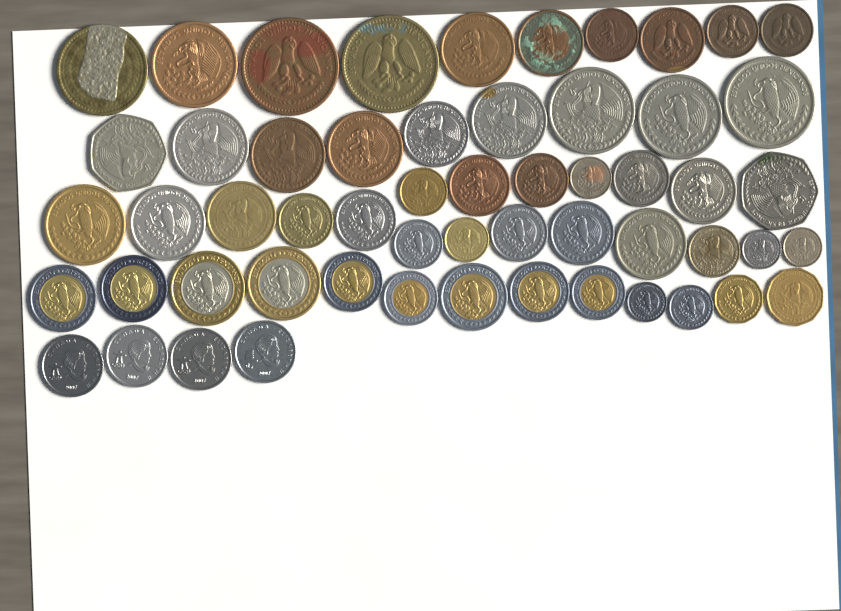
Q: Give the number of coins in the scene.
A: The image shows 56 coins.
